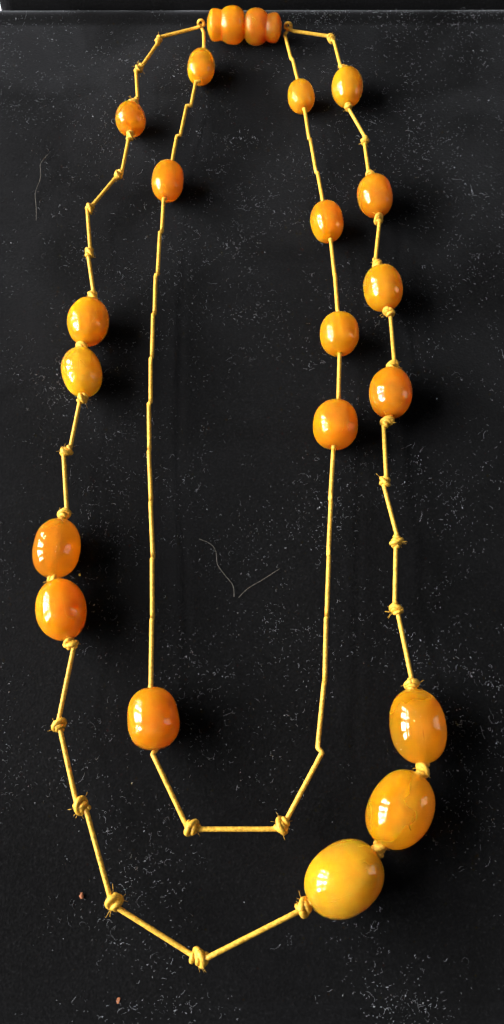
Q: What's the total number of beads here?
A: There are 19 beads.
